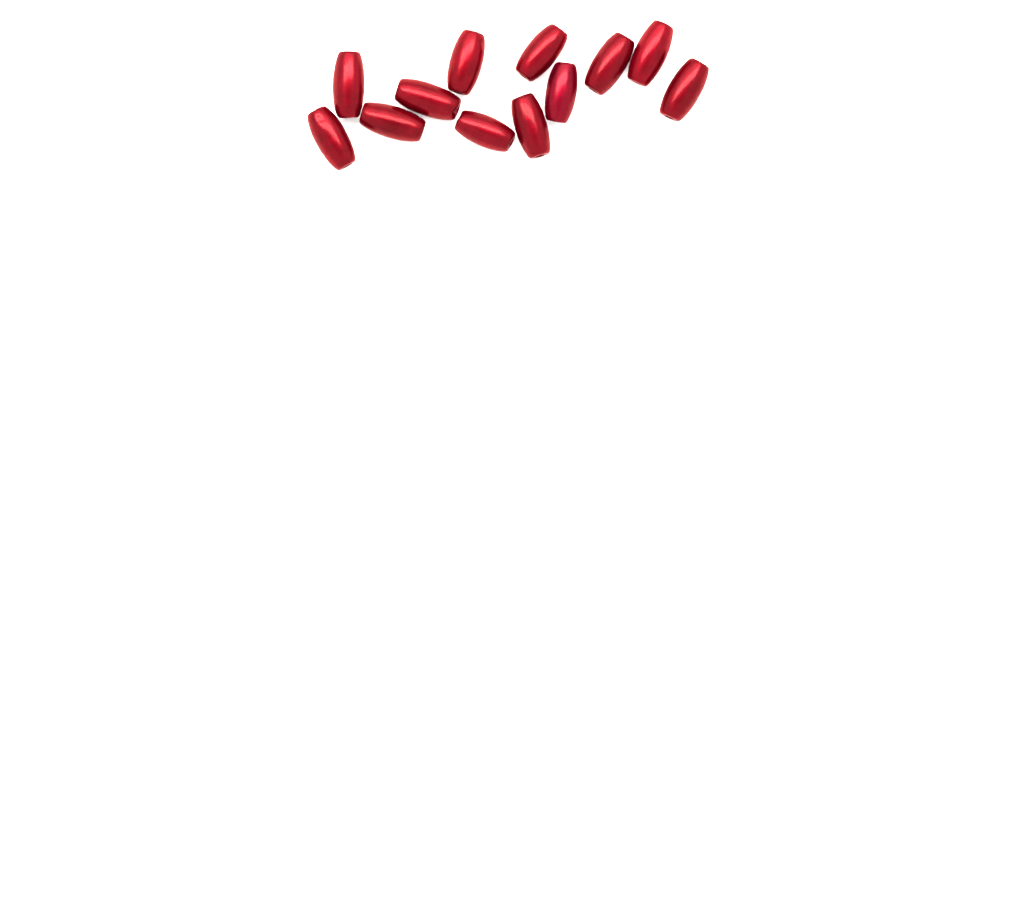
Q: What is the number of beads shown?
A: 12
